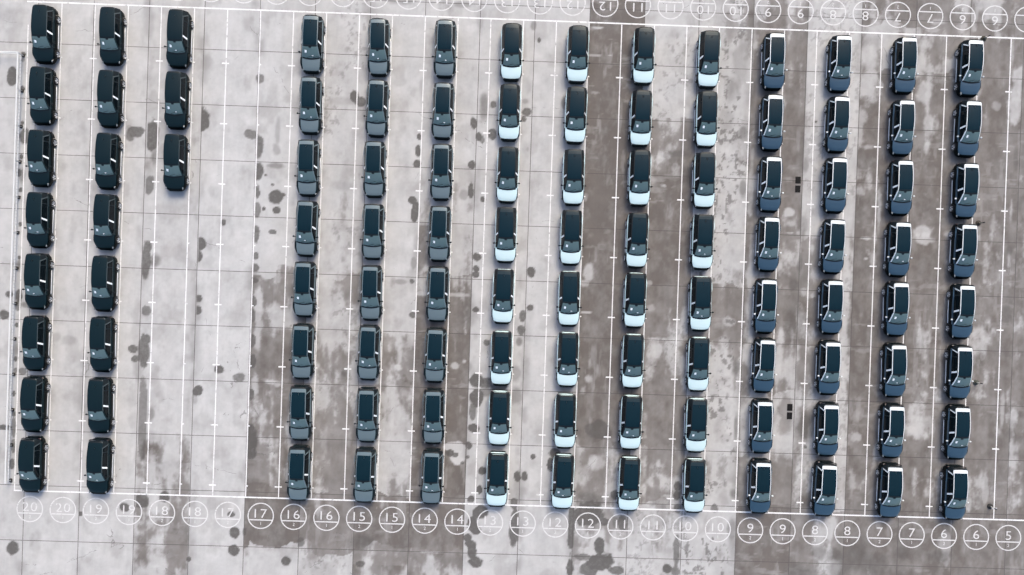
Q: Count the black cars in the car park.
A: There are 19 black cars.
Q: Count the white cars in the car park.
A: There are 32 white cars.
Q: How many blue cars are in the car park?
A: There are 32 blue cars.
